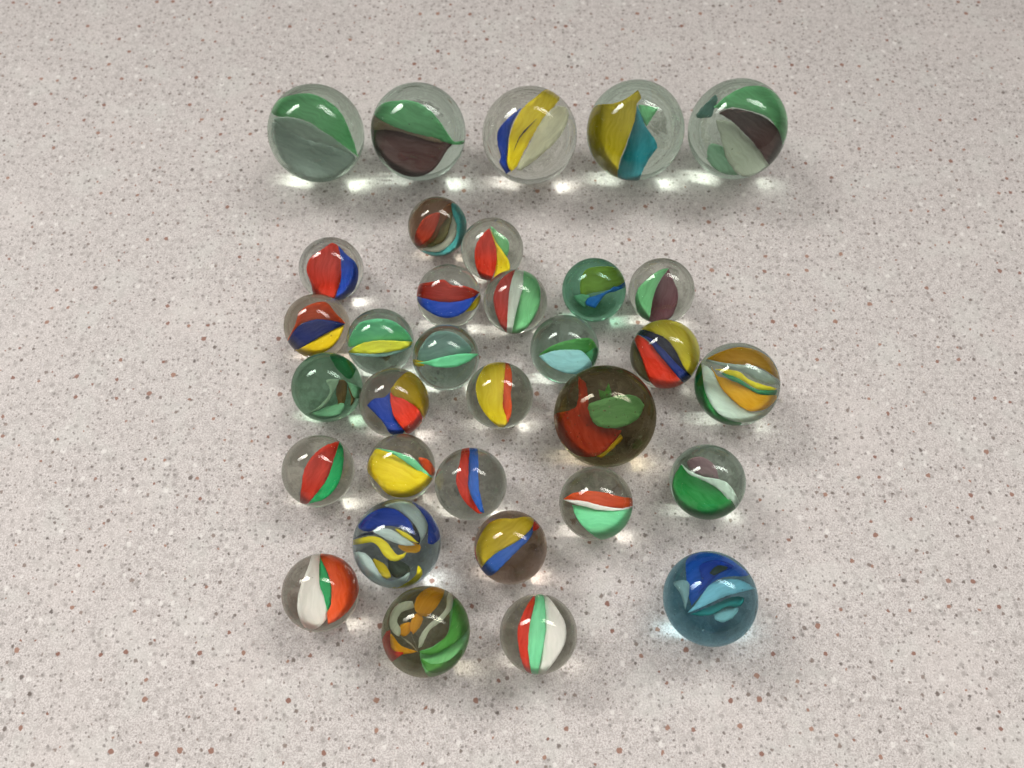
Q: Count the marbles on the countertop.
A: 33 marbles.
